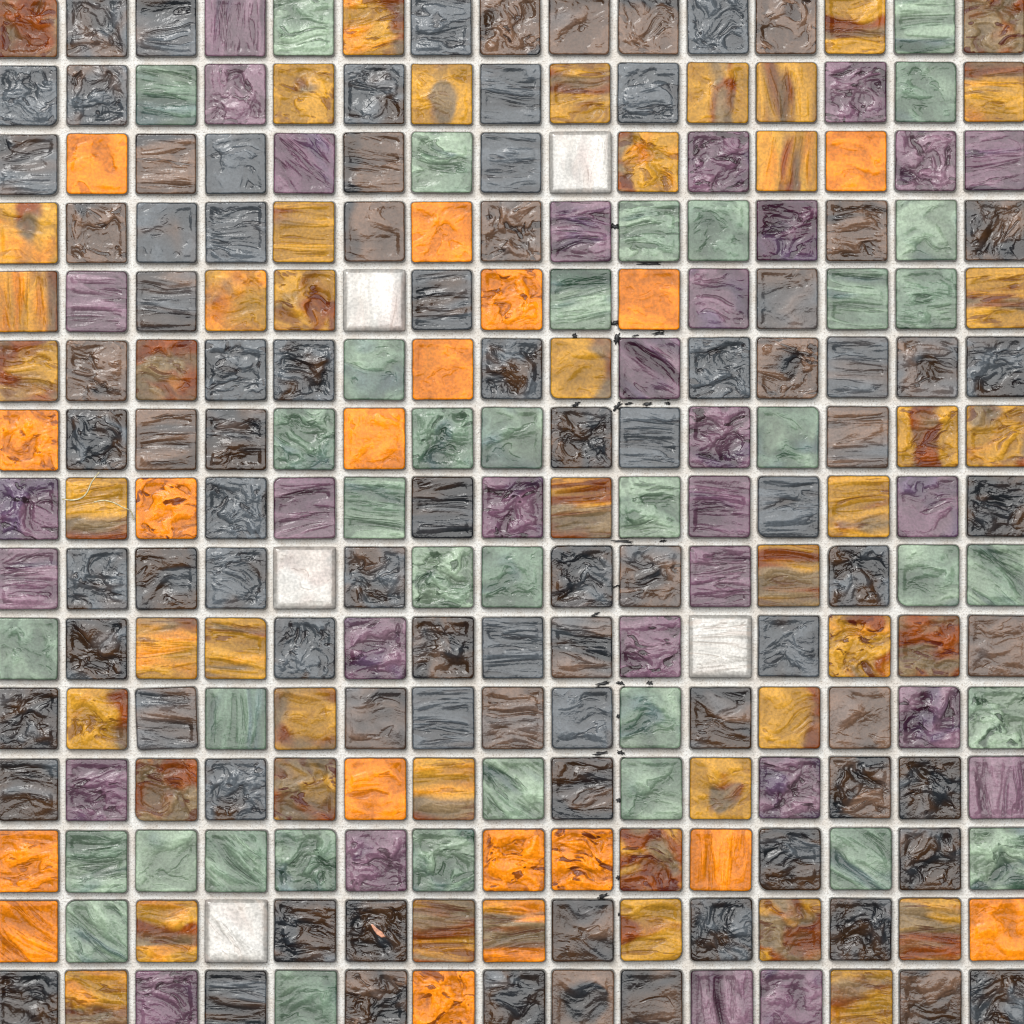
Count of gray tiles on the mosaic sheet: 89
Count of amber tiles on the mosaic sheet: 64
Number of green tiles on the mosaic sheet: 37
